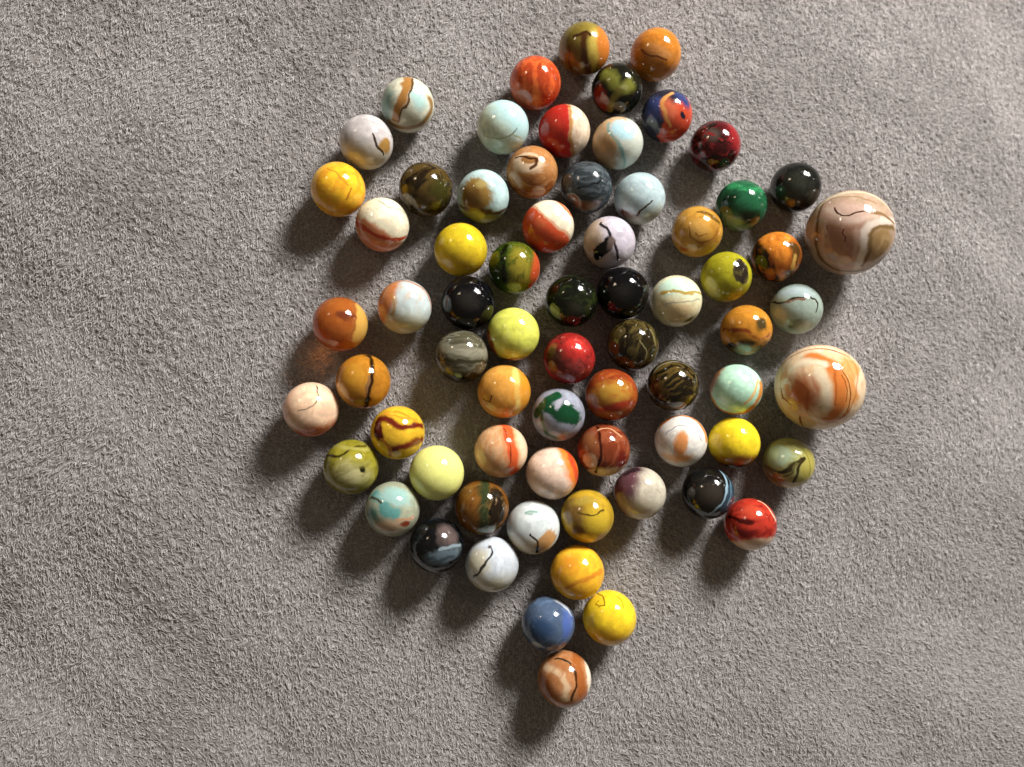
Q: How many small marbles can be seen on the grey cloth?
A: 68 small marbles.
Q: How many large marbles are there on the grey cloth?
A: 2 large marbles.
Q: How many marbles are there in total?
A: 70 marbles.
